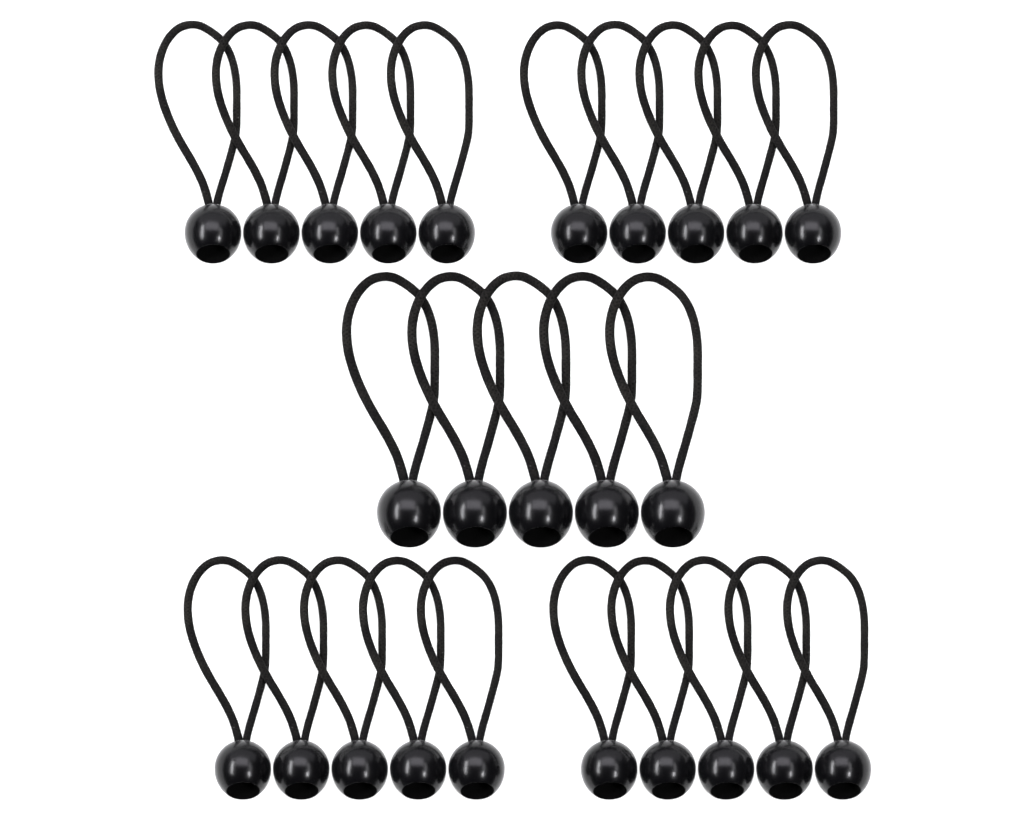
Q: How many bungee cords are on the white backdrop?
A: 25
